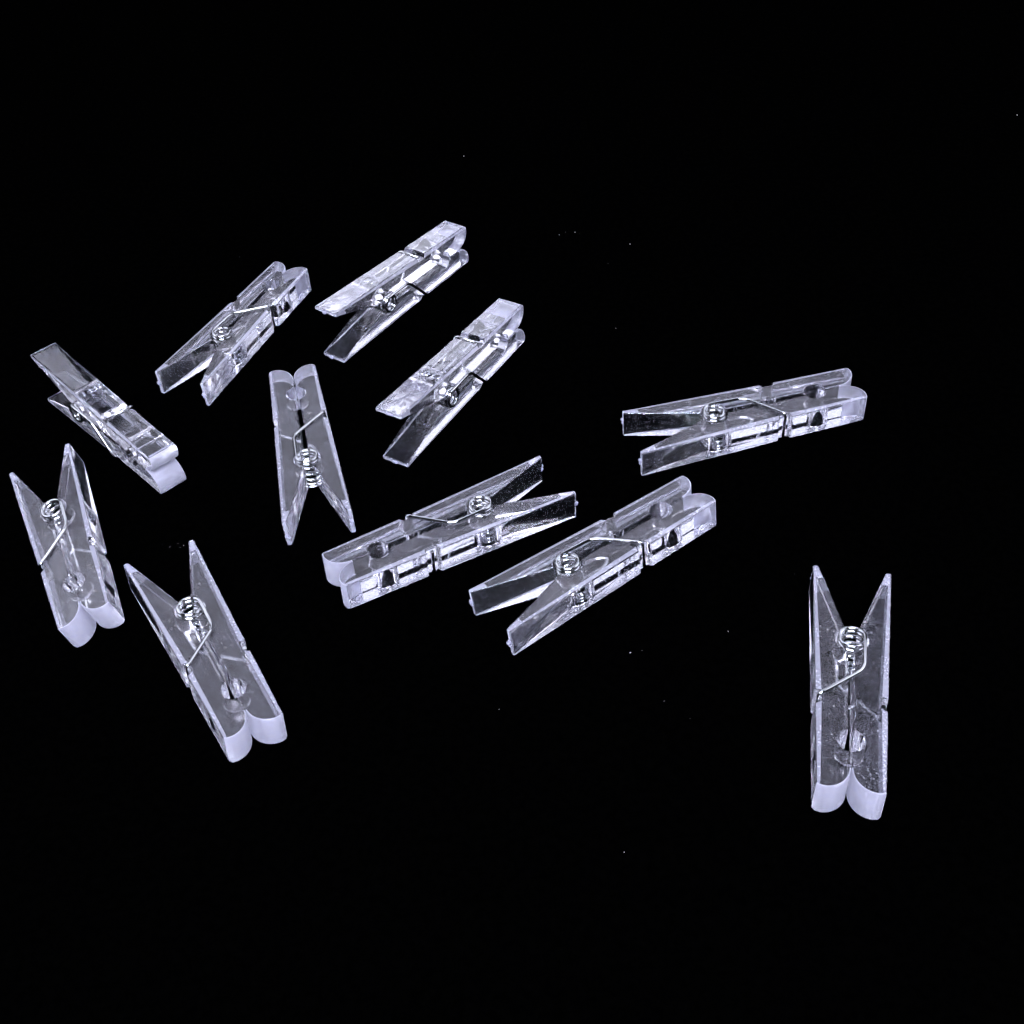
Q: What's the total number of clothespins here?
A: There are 11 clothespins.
